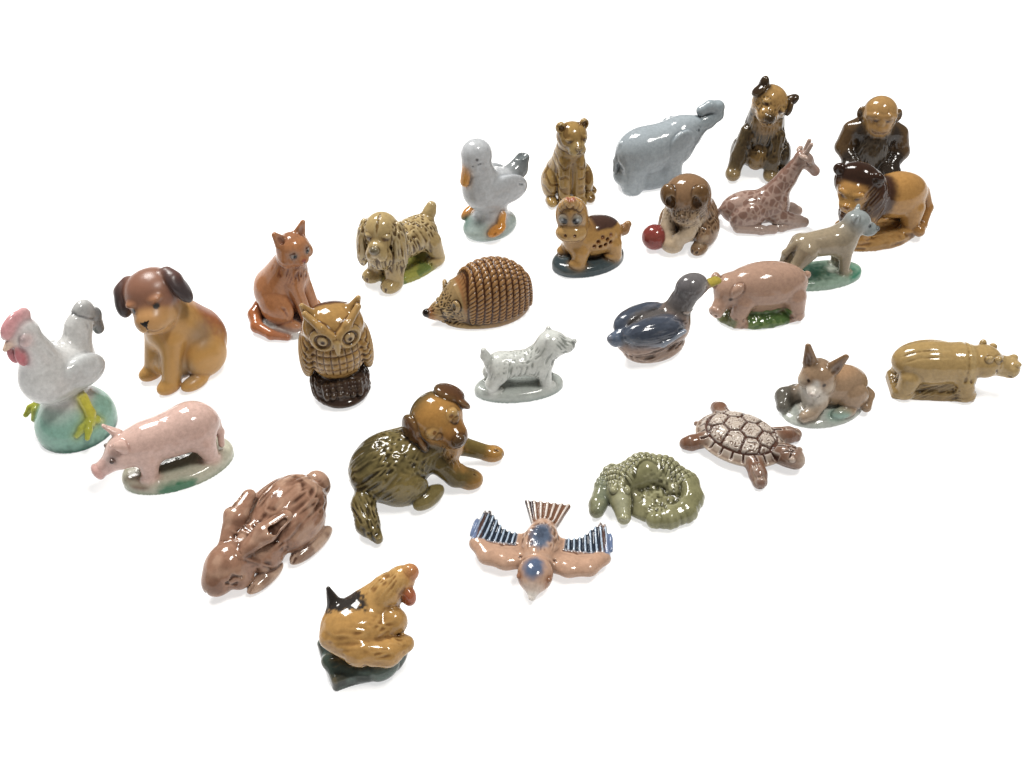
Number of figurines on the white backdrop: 28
